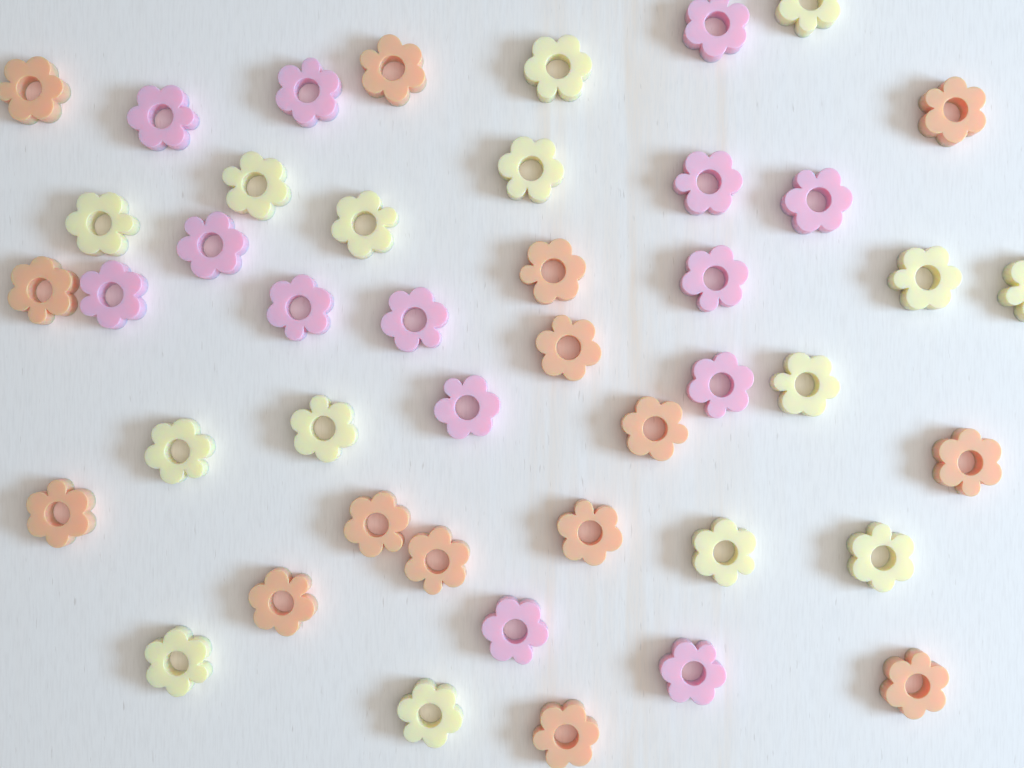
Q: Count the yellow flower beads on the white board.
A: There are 15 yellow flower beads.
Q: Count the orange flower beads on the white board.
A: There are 15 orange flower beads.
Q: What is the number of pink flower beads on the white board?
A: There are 14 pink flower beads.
